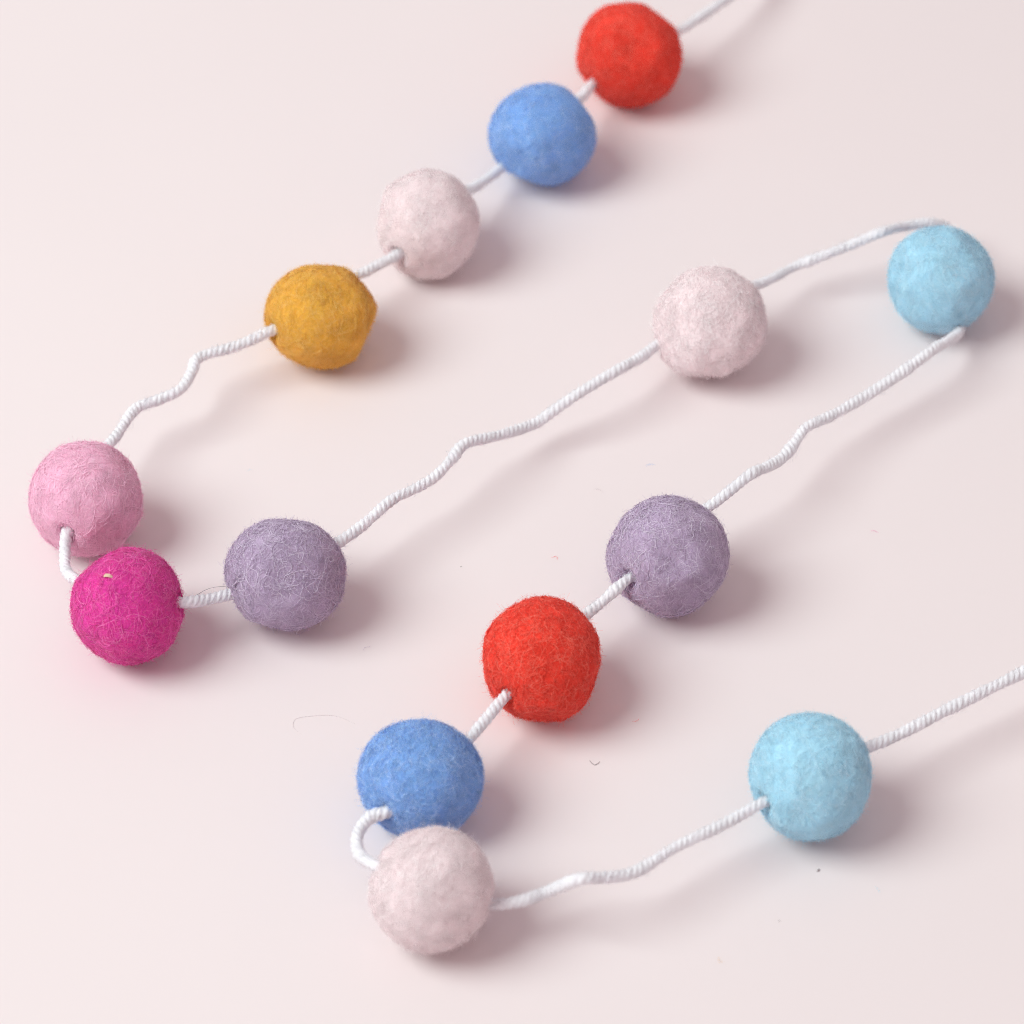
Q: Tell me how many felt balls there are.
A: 14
